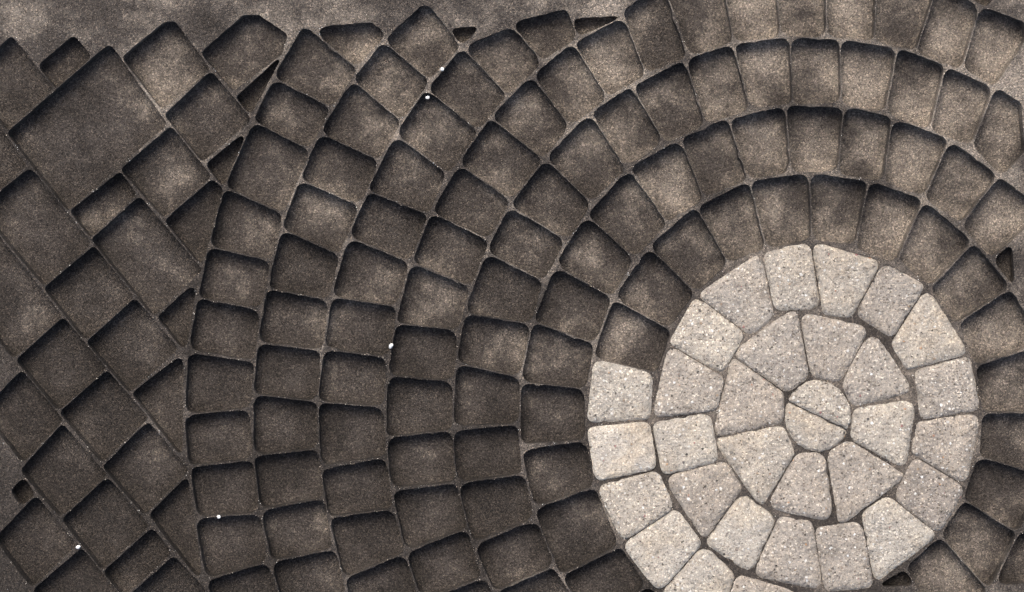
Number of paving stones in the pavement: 32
